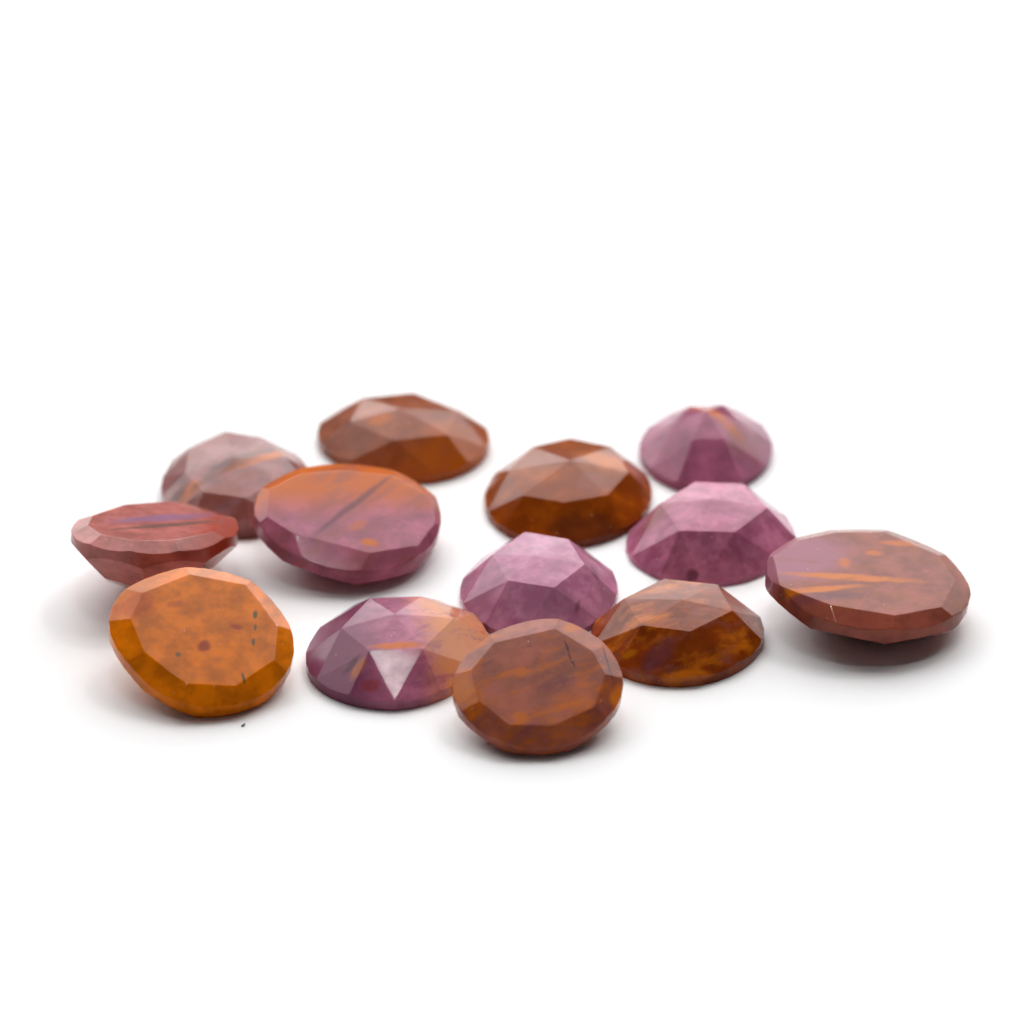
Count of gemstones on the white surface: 13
